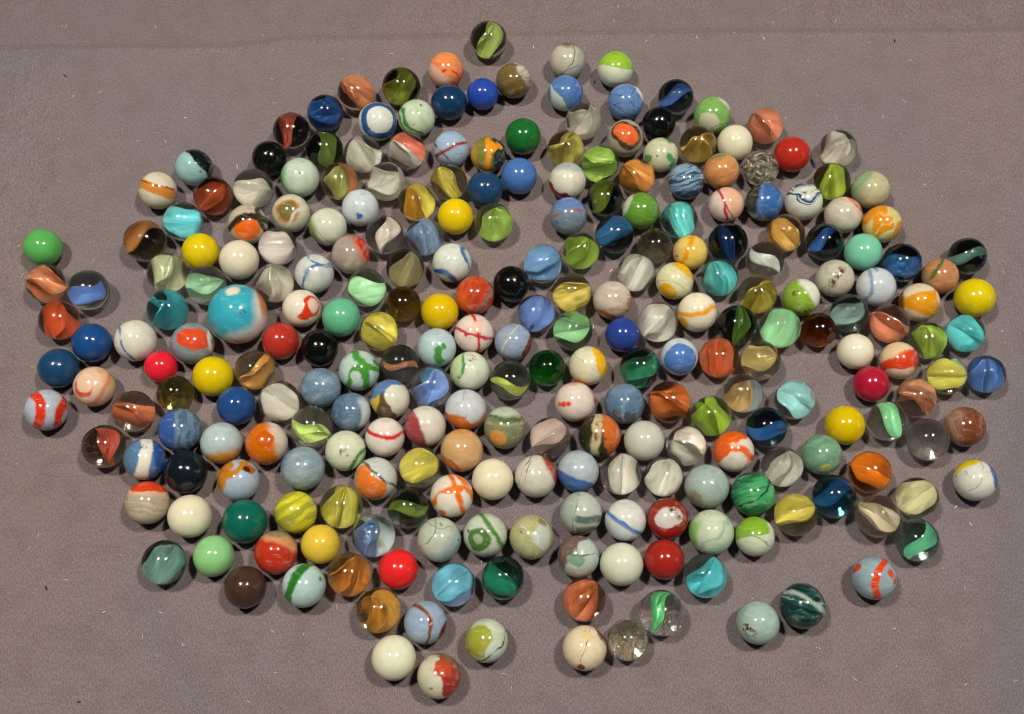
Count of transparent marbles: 114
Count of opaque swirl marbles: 106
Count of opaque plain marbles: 41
